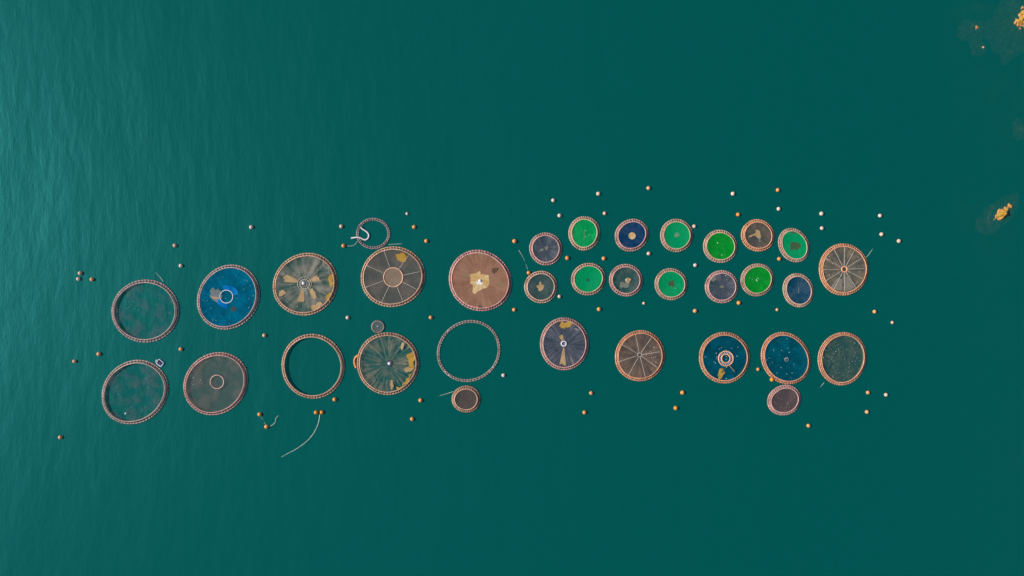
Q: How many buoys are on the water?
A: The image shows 67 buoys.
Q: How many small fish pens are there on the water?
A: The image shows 18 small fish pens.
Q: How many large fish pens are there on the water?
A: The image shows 16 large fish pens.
